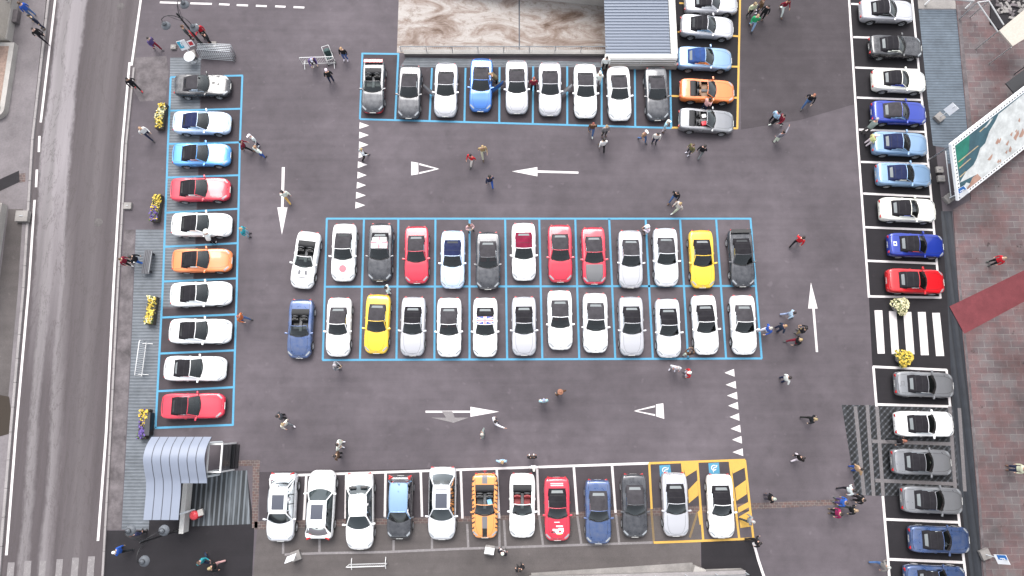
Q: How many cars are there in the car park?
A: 77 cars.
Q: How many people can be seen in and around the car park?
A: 98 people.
